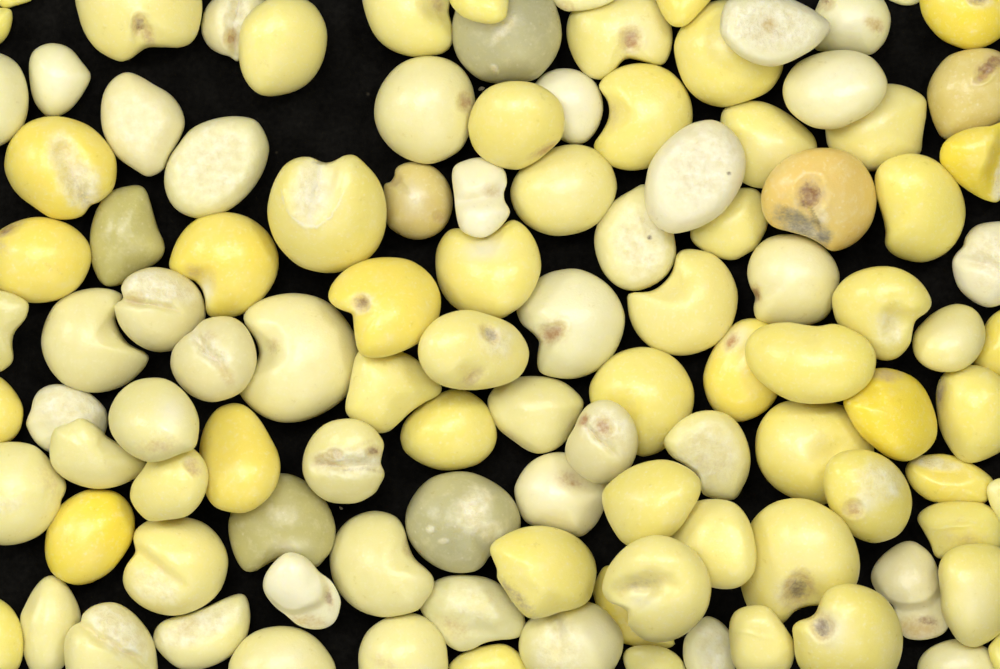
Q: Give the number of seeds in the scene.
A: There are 110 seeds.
